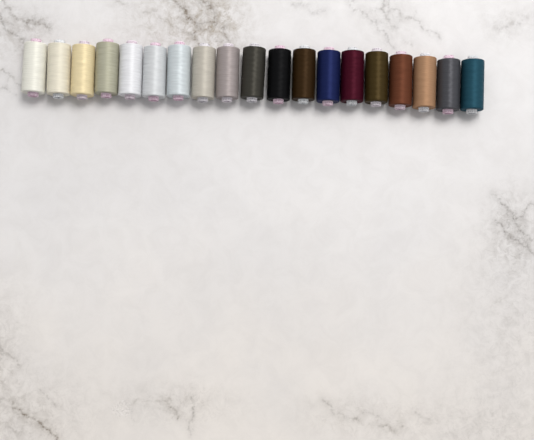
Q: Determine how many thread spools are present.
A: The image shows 19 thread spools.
